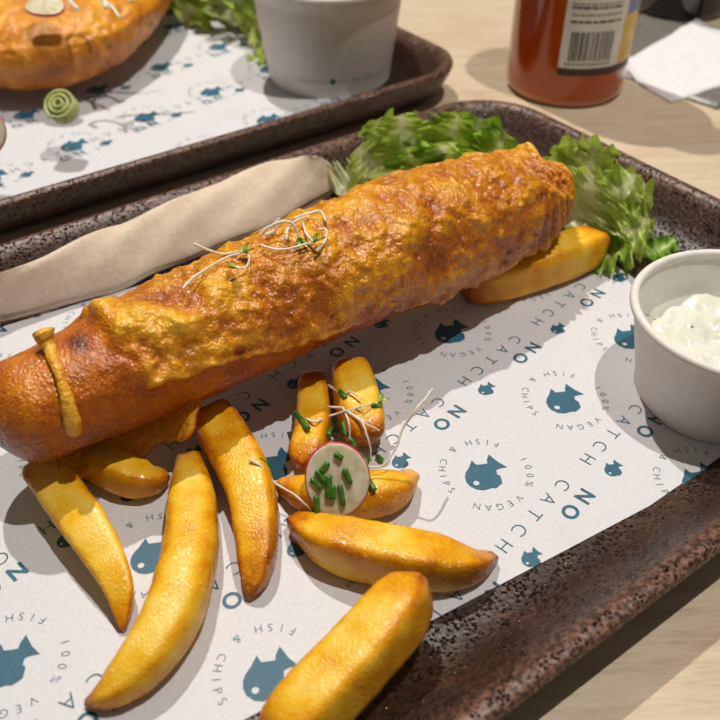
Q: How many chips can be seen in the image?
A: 10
